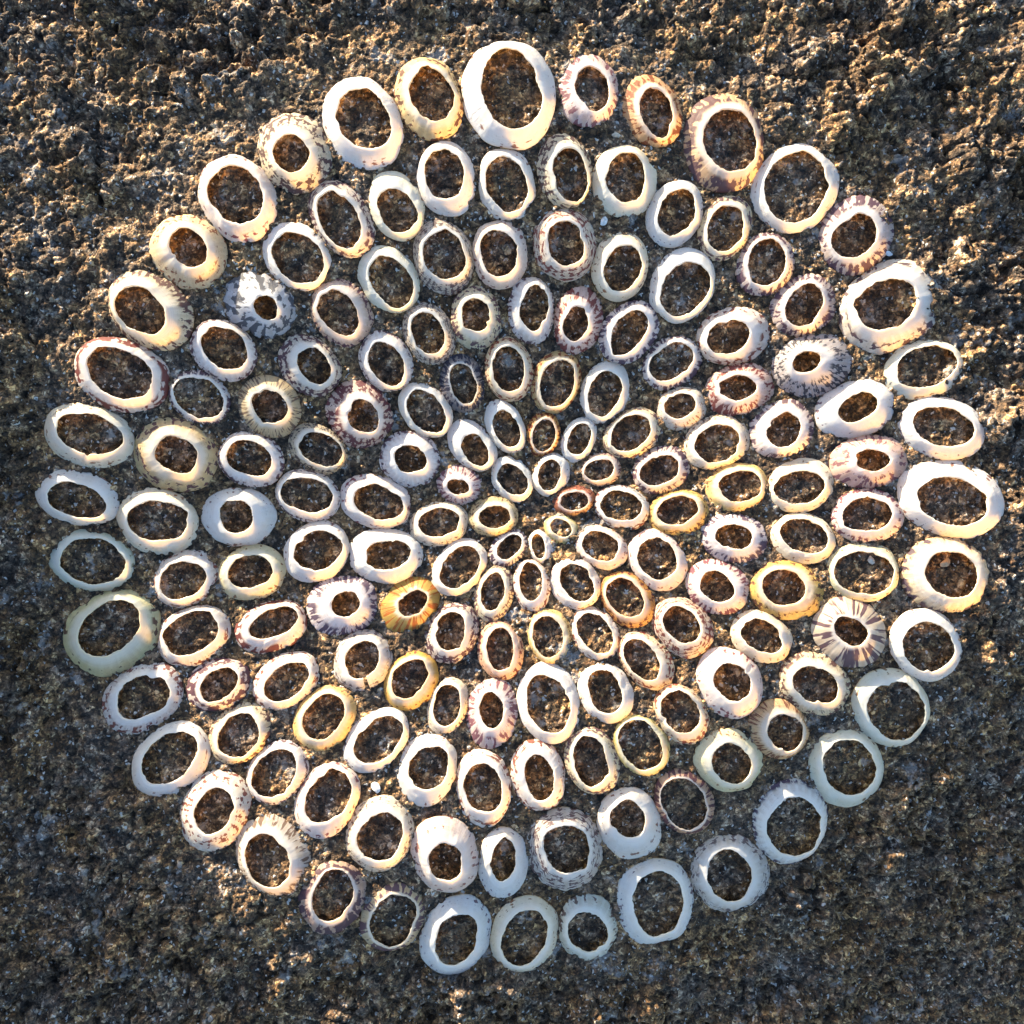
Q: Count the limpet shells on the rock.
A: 167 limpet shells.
